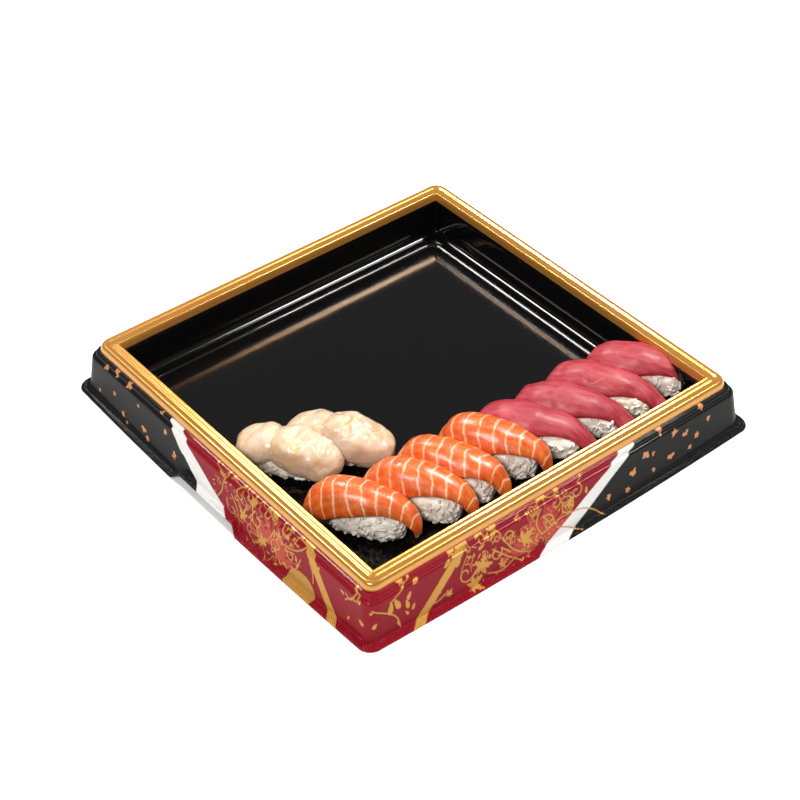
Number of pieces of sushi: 10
